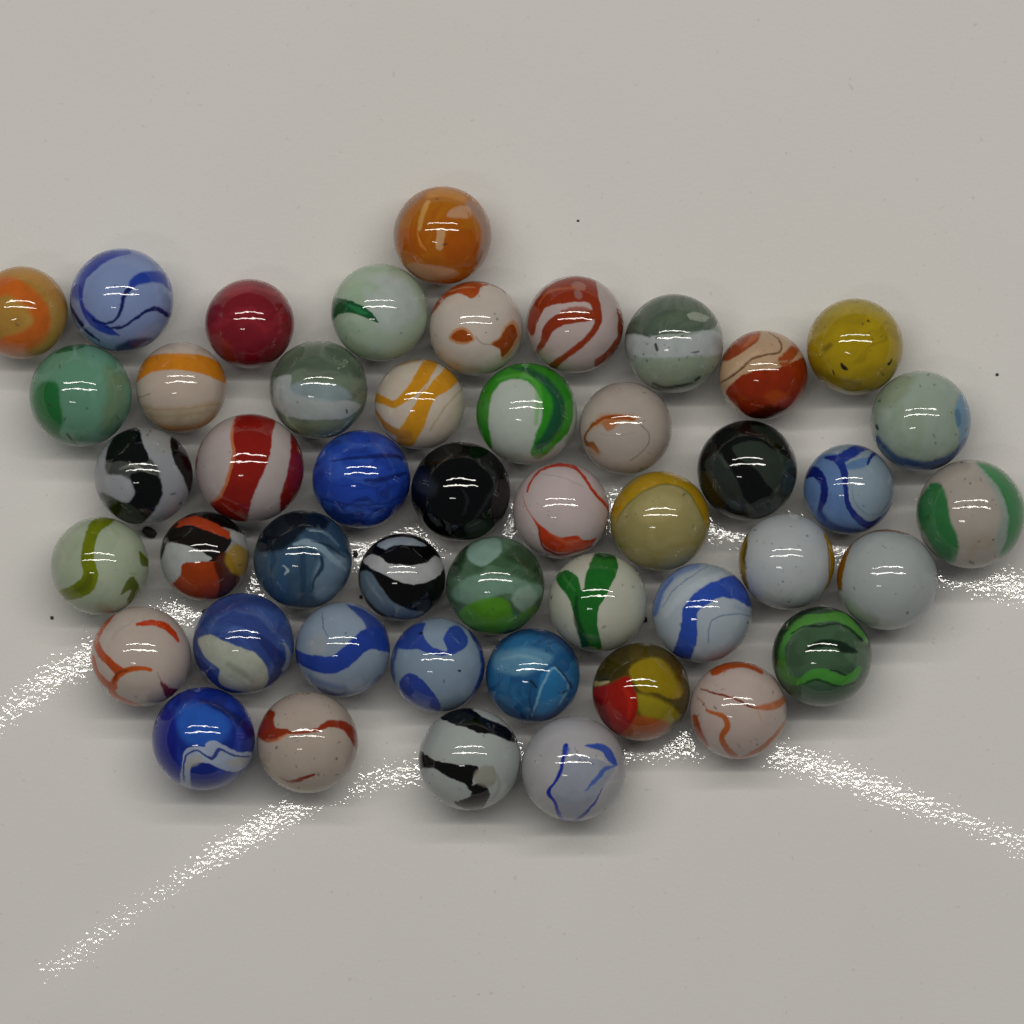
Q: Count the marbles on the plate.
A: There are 47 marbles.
